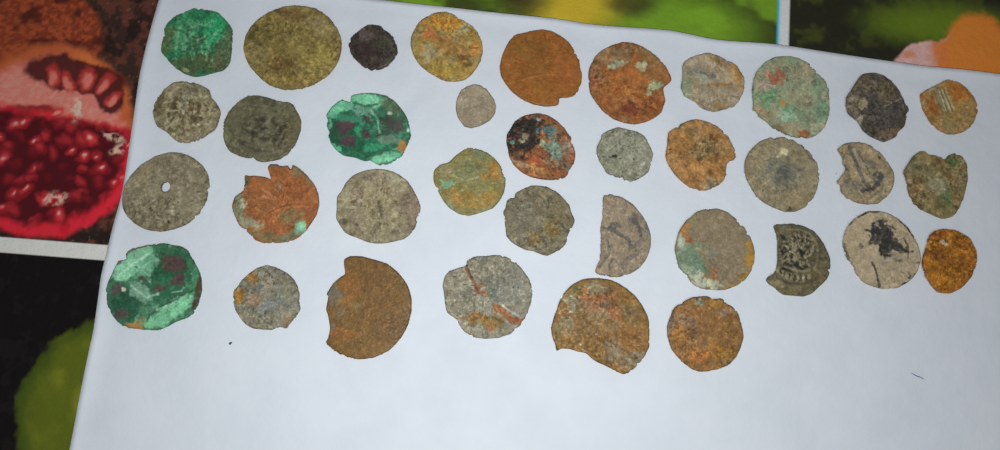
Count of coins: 36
